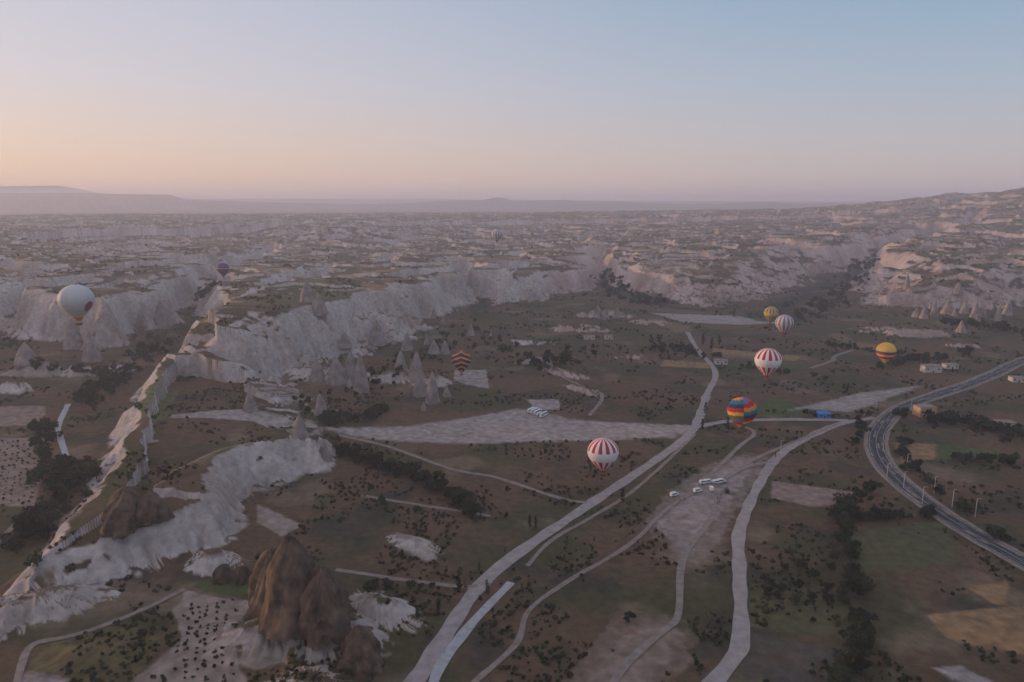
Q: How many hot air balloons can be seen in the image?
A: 10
